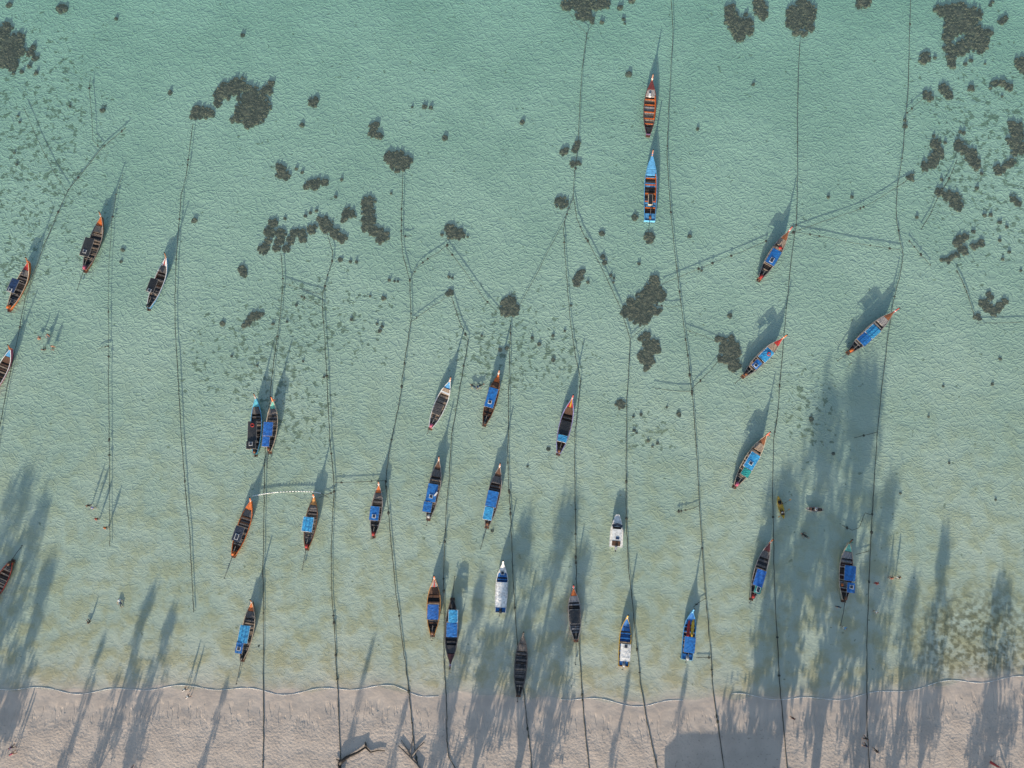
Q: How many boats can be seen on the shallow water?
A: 32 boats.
